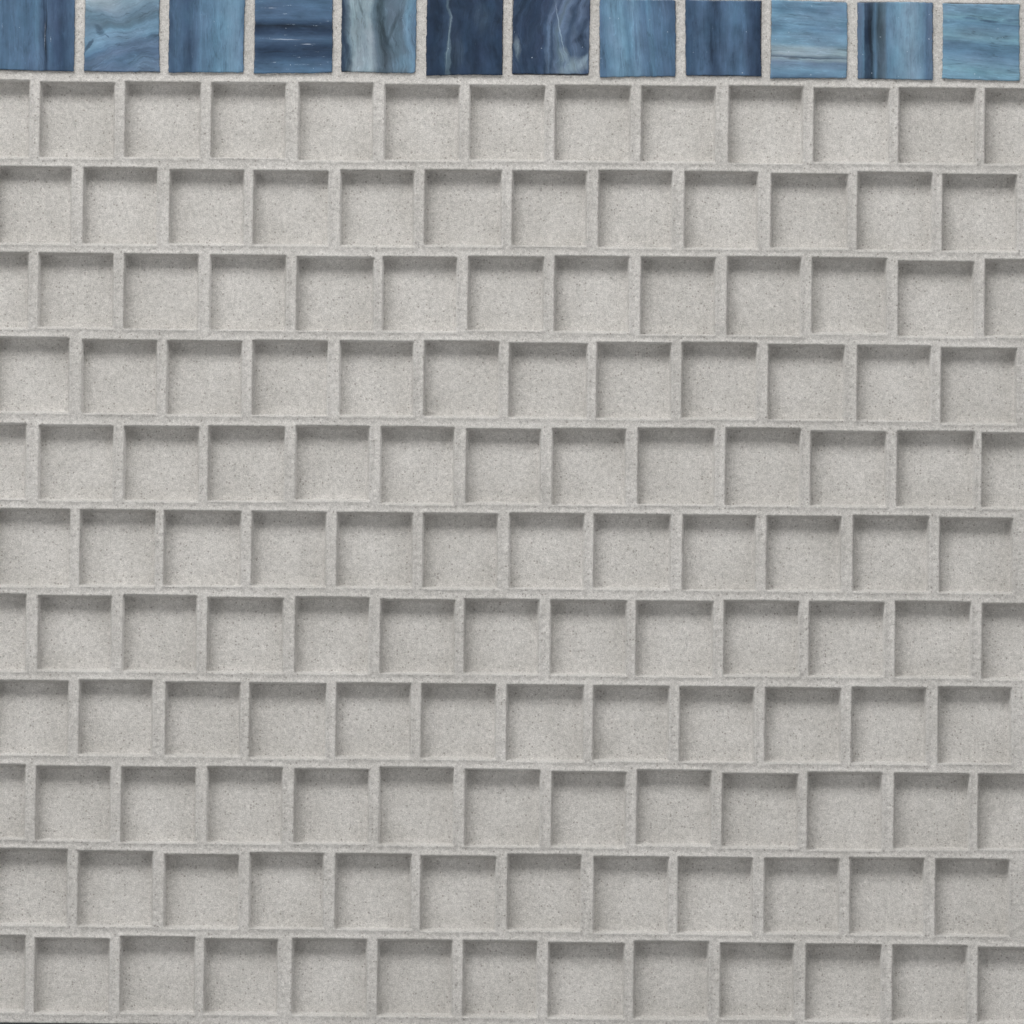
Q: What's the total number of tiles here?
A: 12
